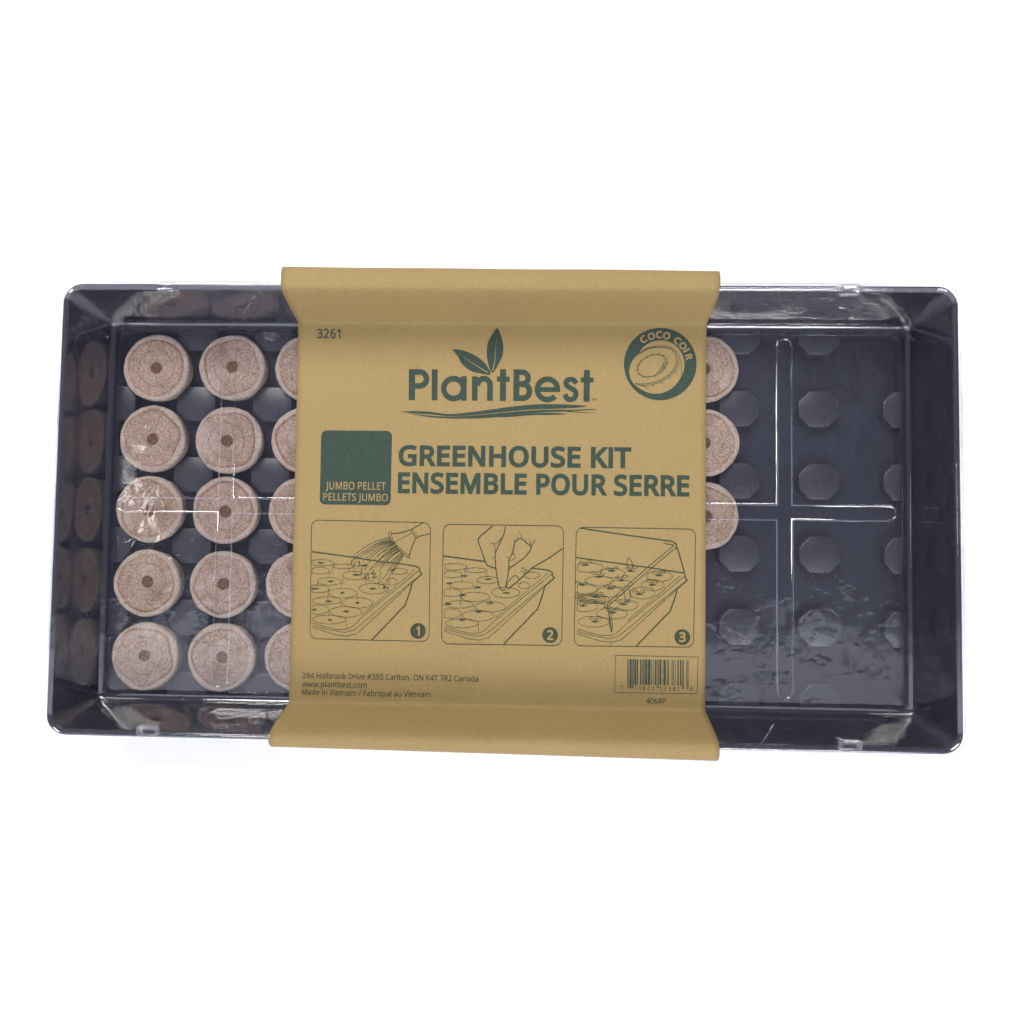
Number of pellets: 18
